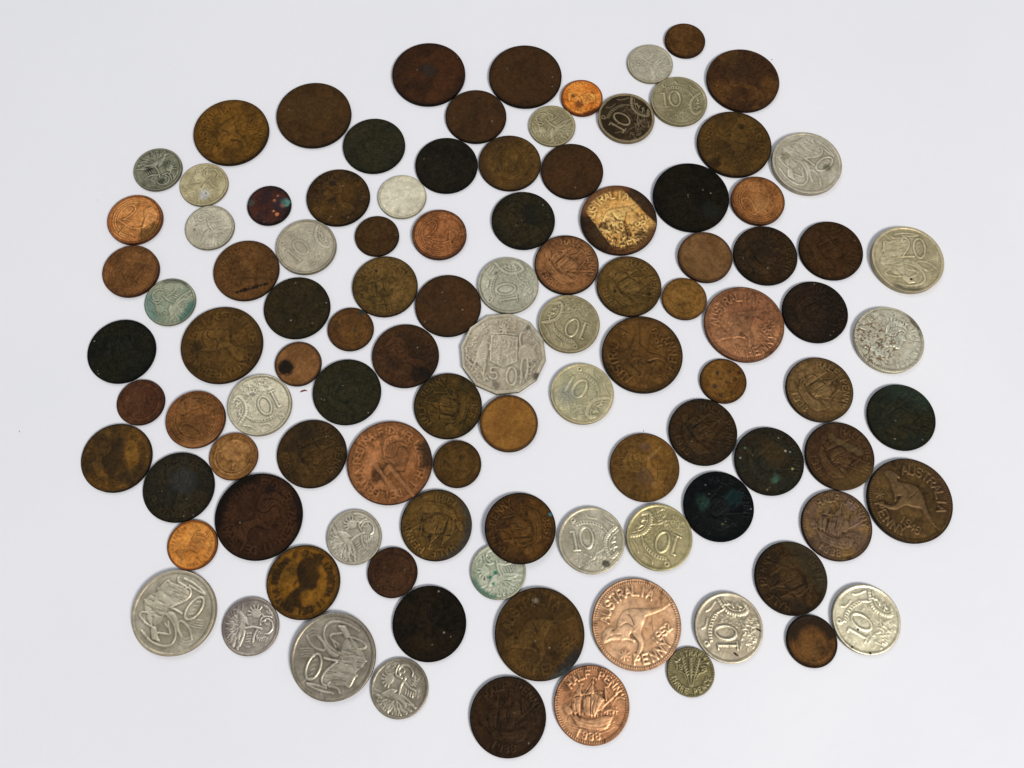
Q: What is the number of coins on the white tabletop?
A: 104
